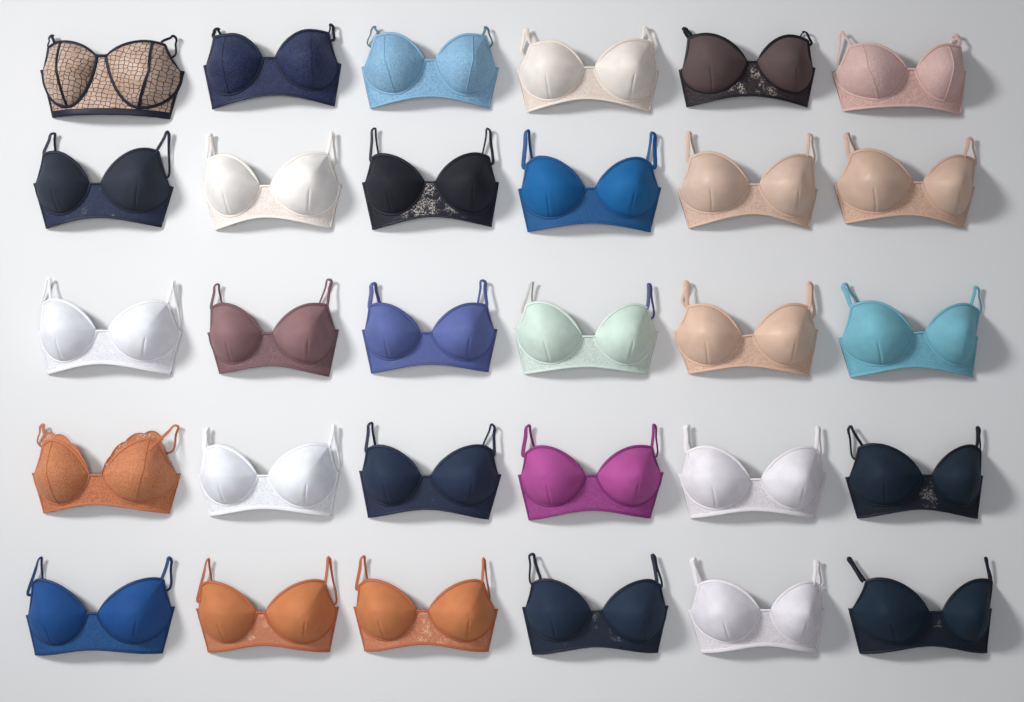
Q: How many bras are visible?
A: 30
